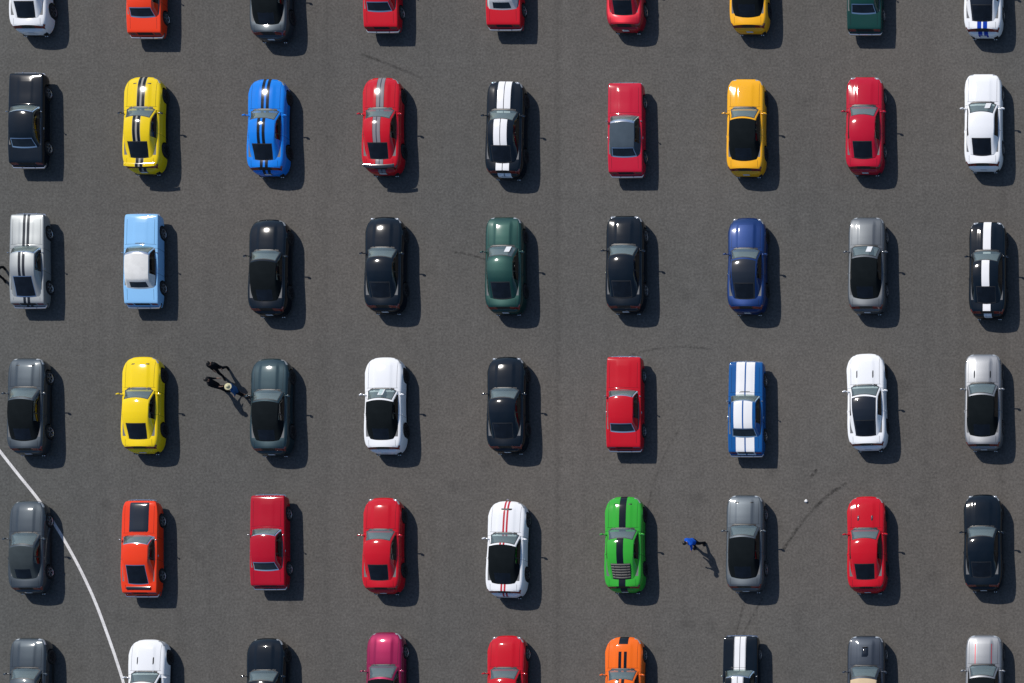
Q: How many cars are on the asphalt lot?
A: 54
